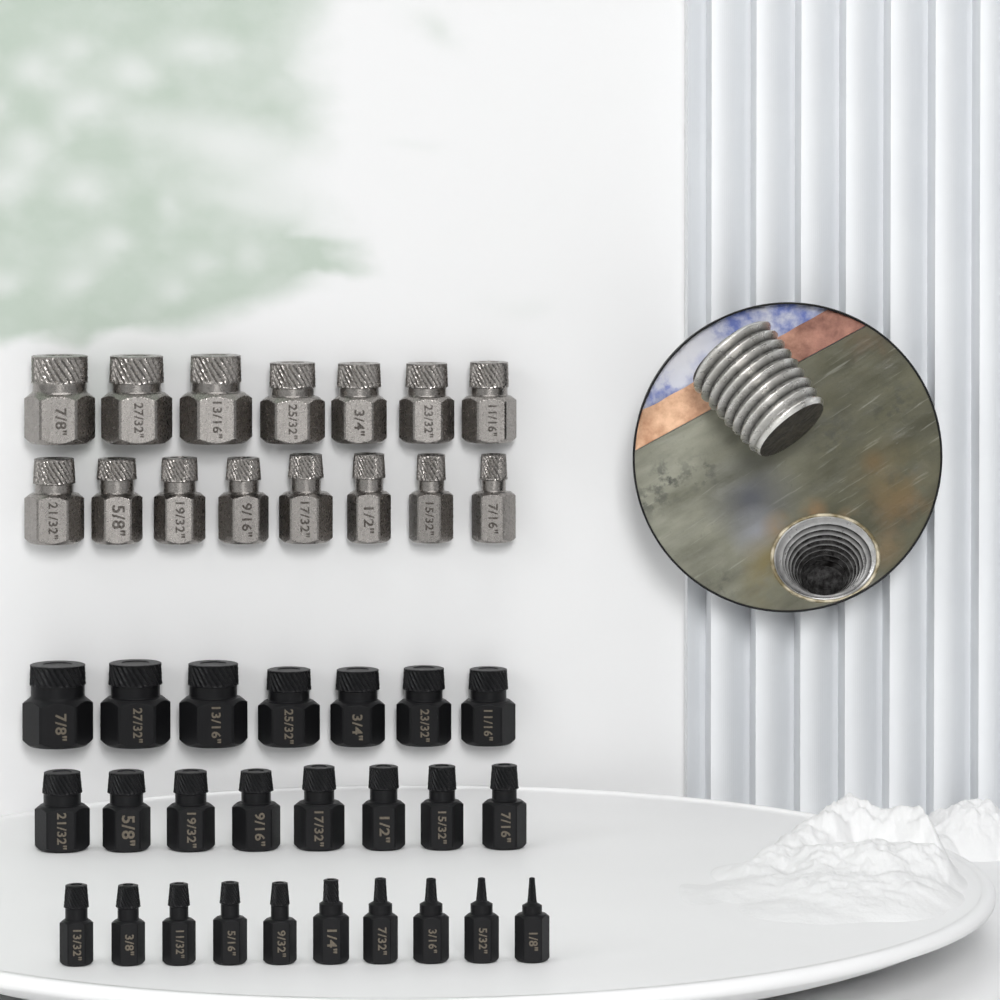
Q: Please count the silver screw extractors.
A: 15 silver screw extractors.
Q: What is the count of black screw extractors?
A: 25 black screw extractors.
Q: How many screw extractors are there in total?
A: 40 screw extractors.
